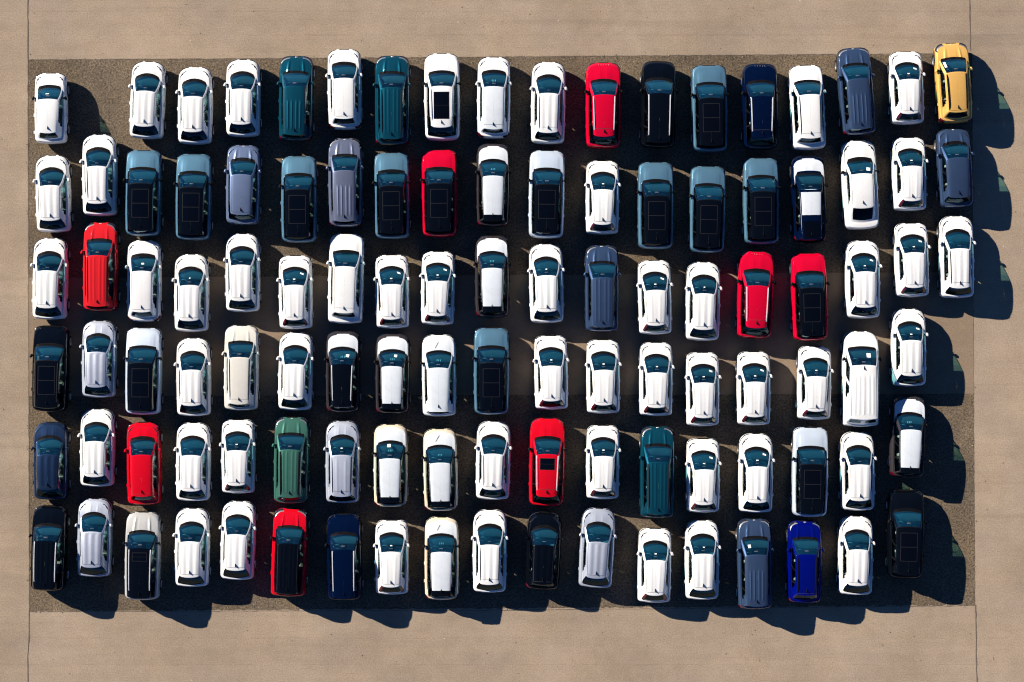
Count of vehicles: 110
